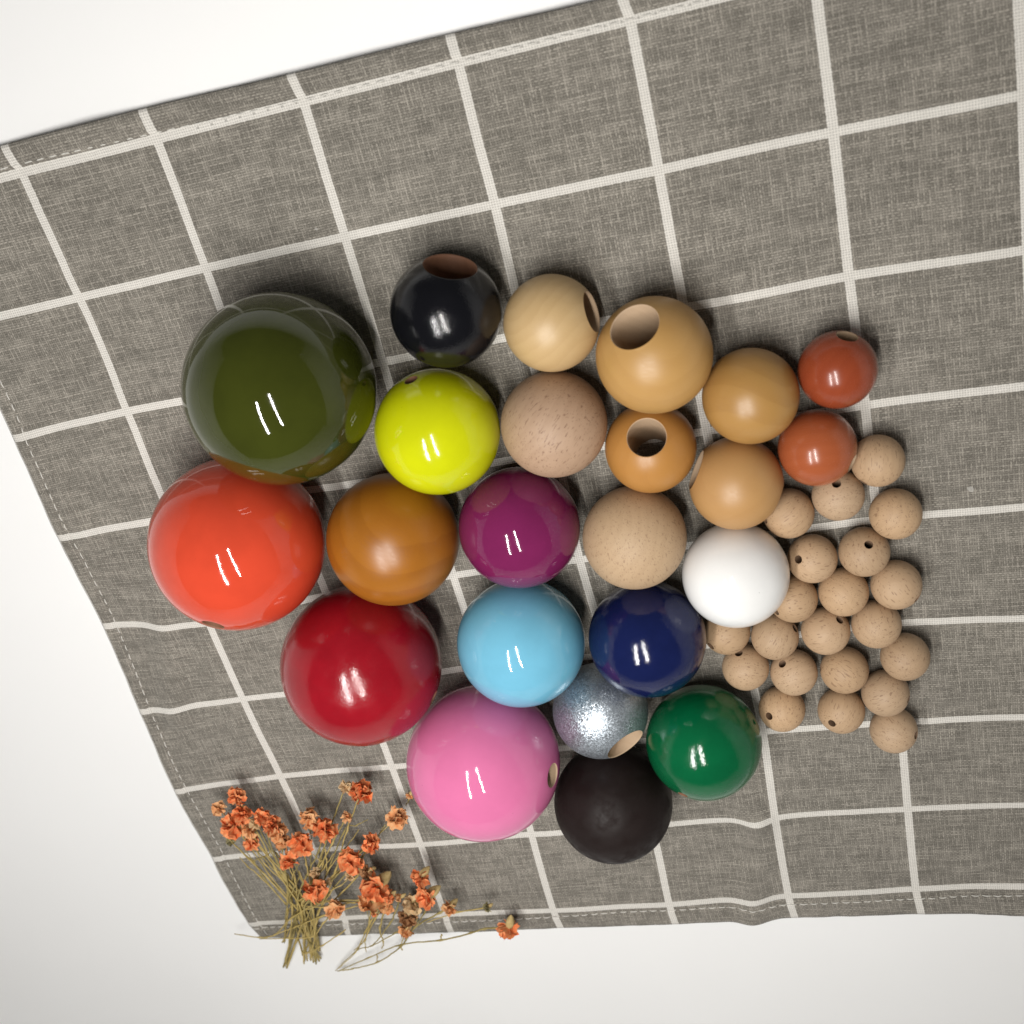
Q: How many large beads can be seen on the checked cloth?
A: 23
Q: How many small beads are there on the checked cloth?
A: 21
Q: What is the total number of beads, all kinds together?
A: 44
